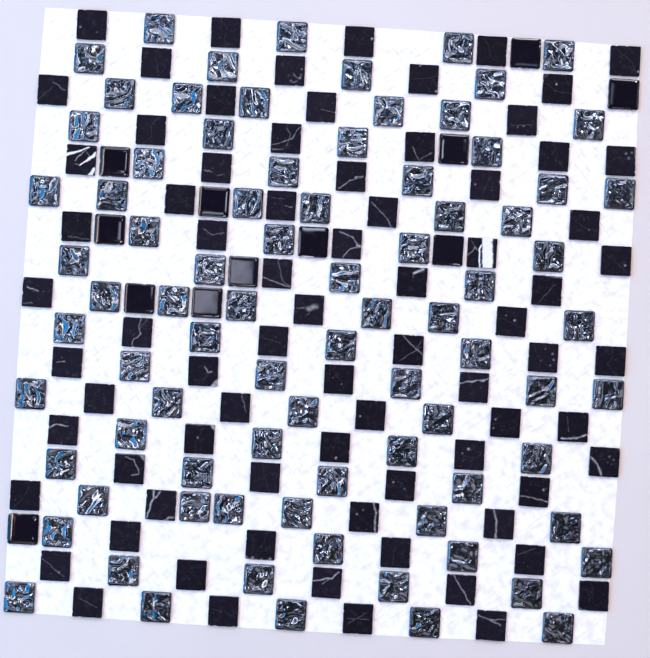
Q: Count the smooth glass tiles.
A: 12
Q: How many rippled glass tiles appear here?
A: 83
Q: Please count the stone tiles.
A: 77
